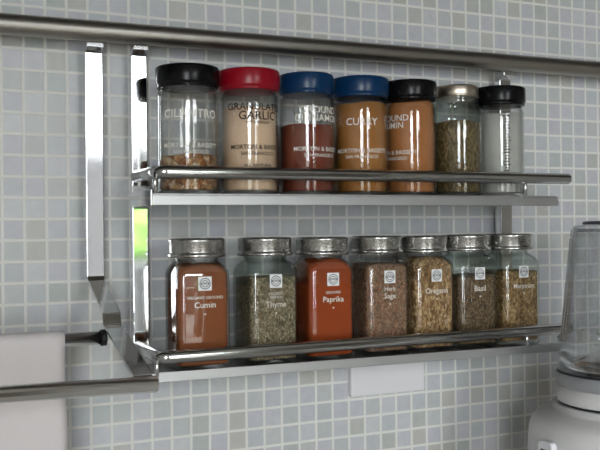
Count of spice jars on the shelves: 14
